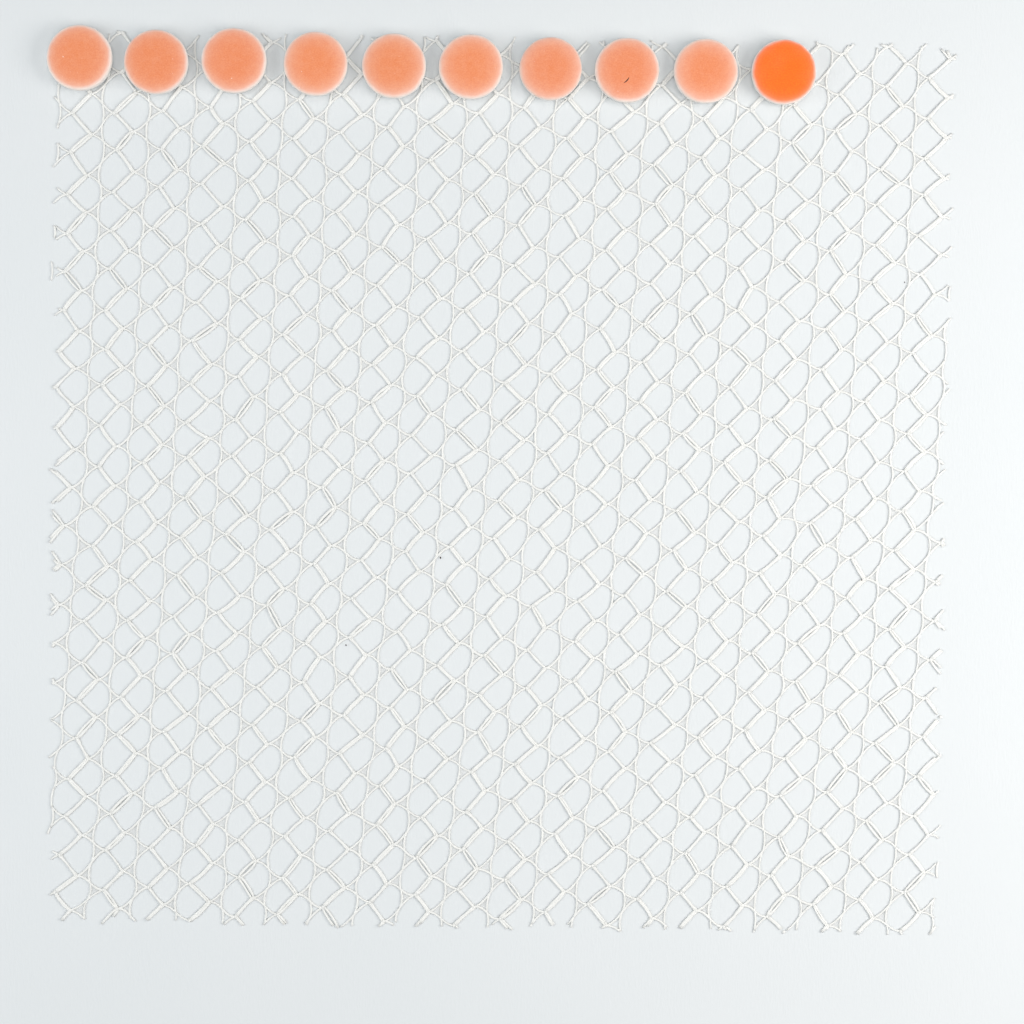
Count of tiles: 10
